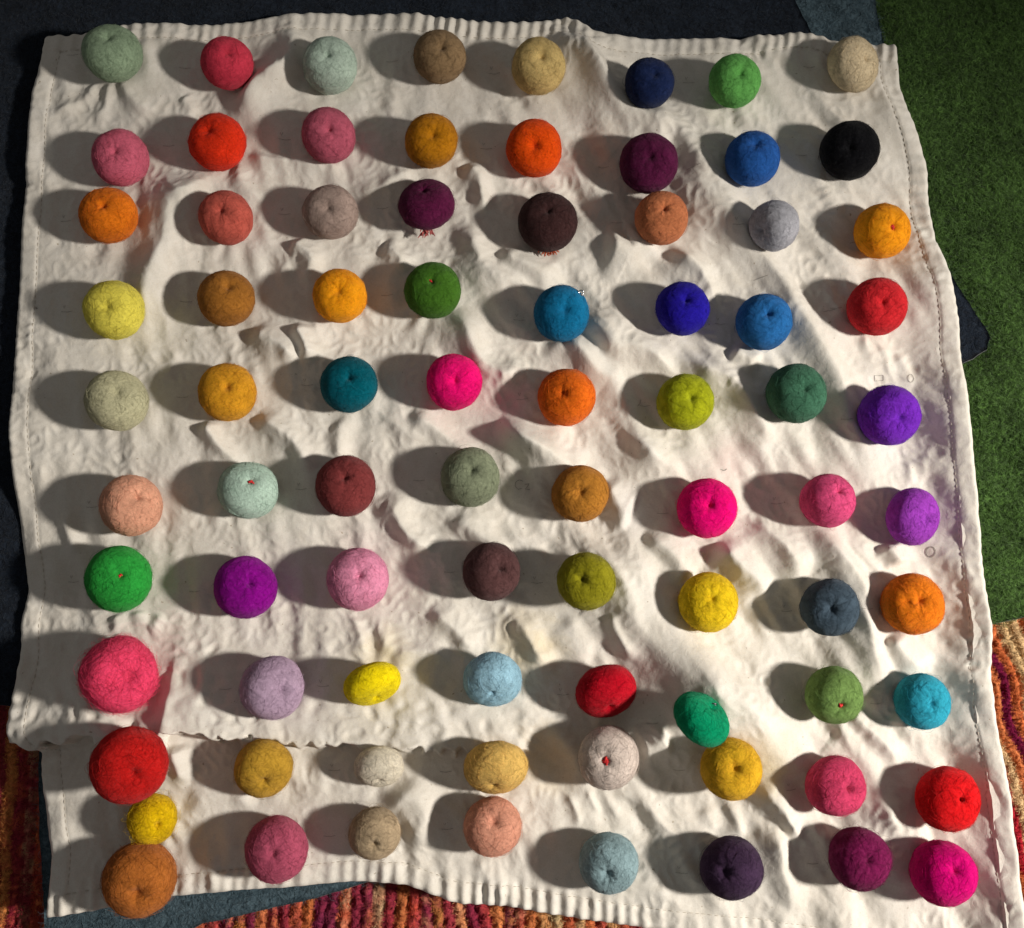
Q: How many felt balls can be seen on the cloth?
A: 81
